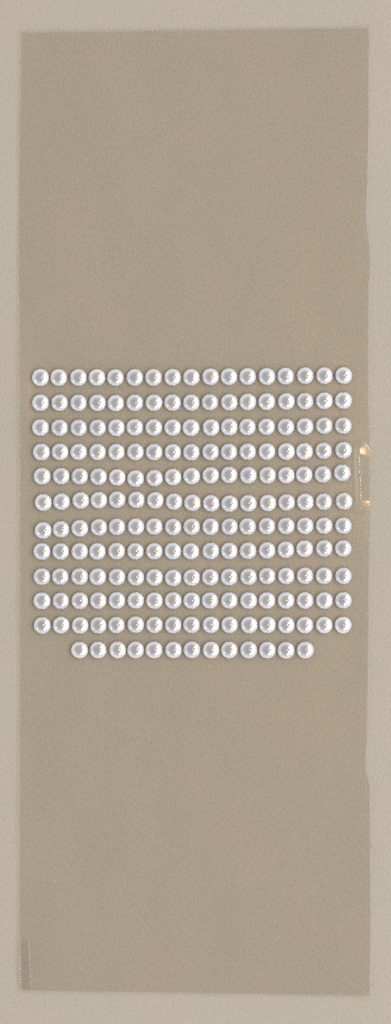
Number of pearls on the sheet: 200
